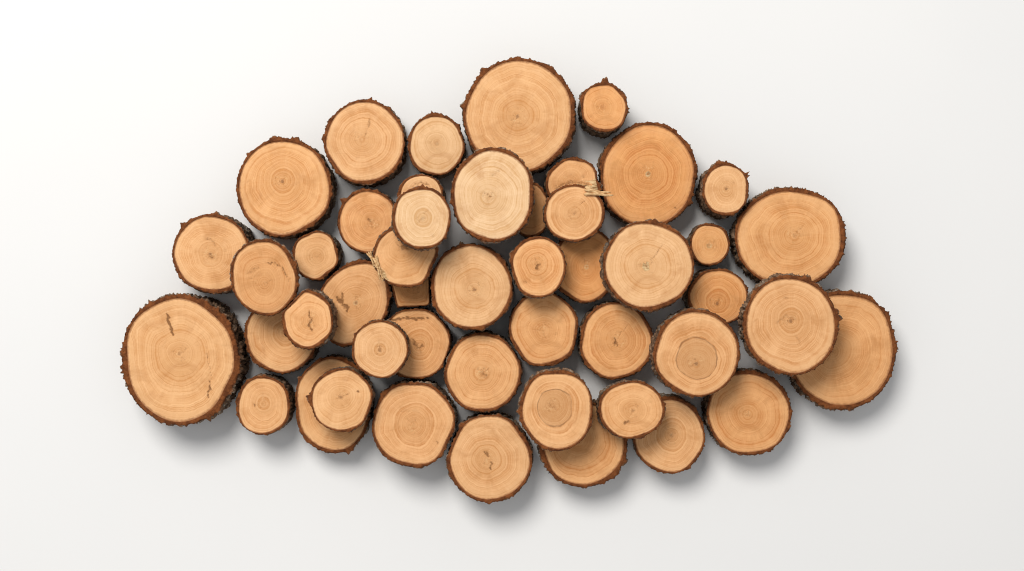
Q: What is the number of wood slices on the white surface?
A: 48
